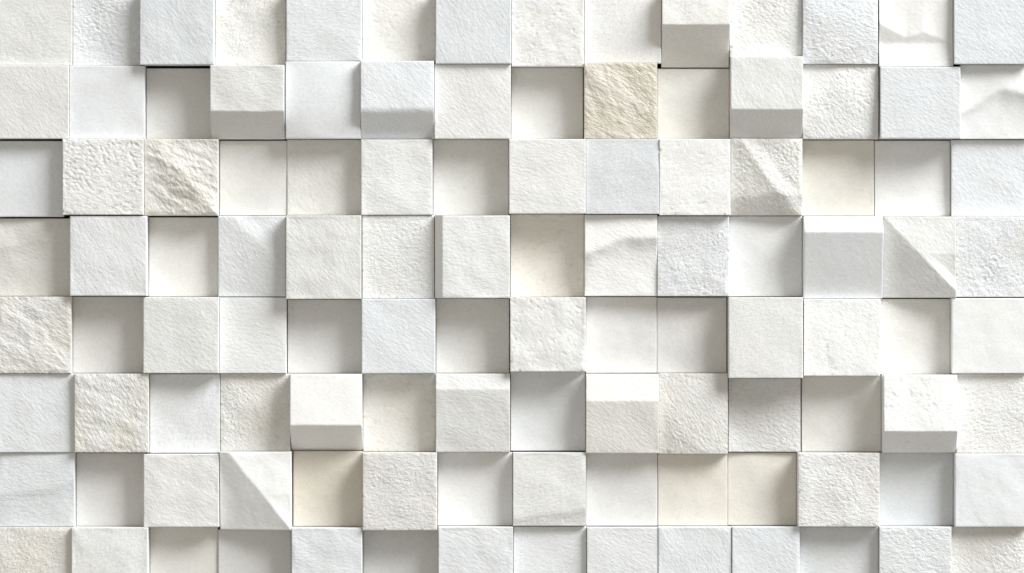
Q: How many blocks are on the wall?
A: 112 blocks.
